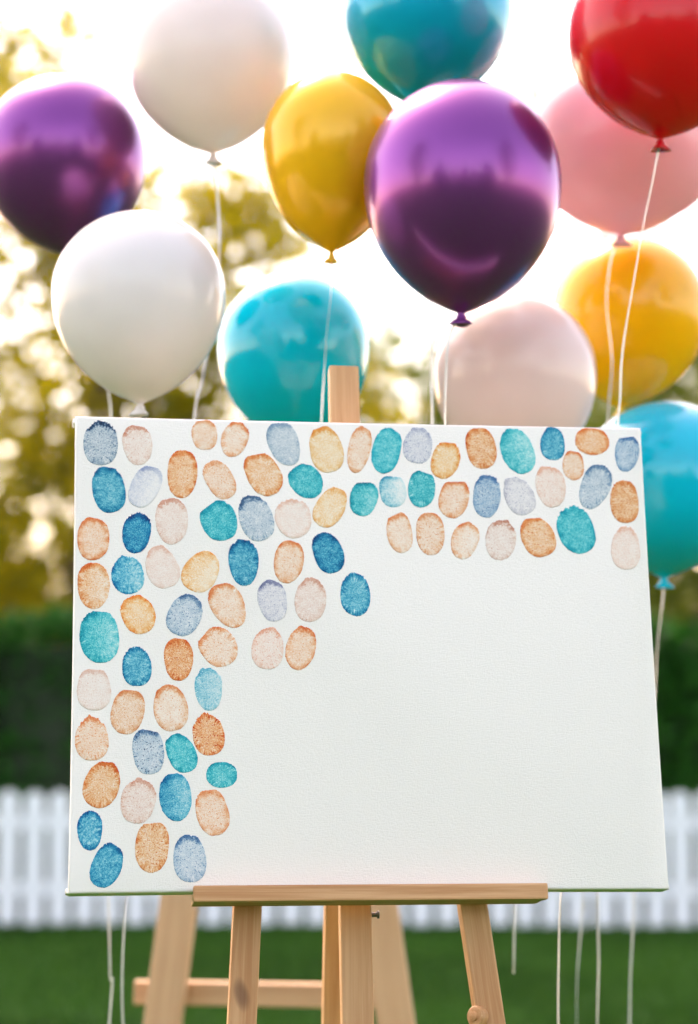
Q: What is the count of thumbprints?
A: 81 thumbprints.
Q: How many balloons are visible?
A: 12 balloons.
